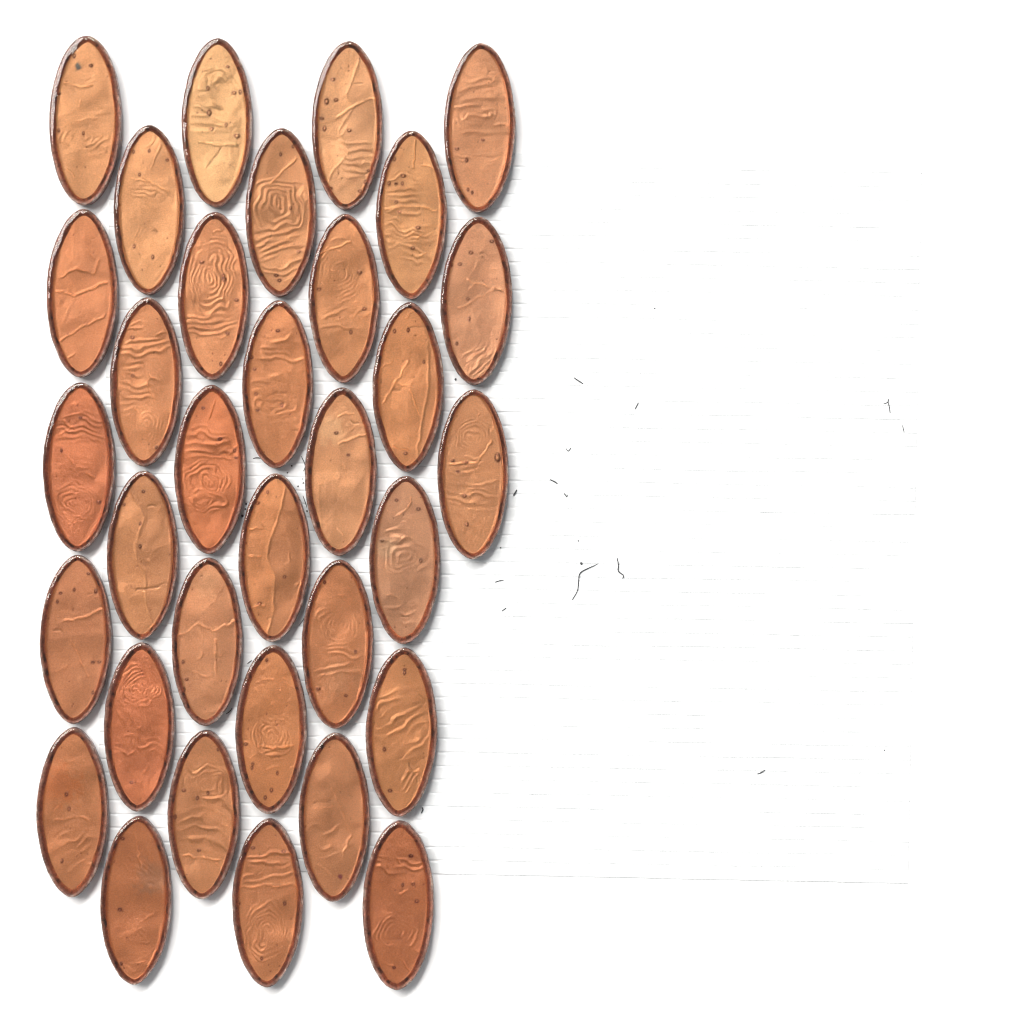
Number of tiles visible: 33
